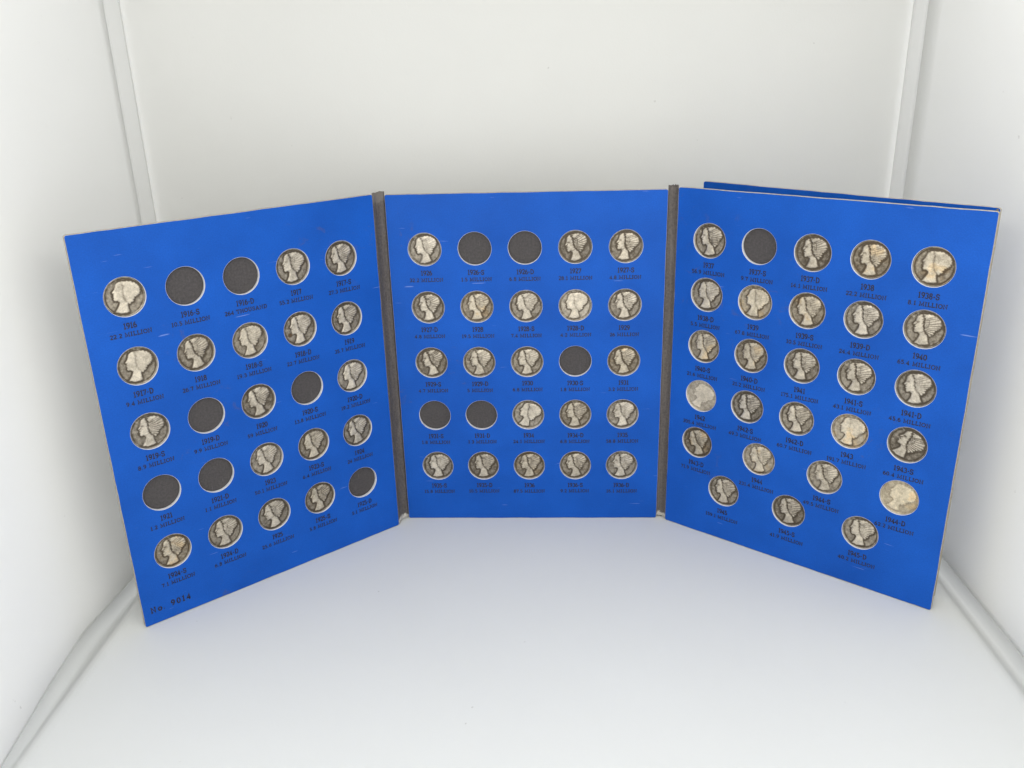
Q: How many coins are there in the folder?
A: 64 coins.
